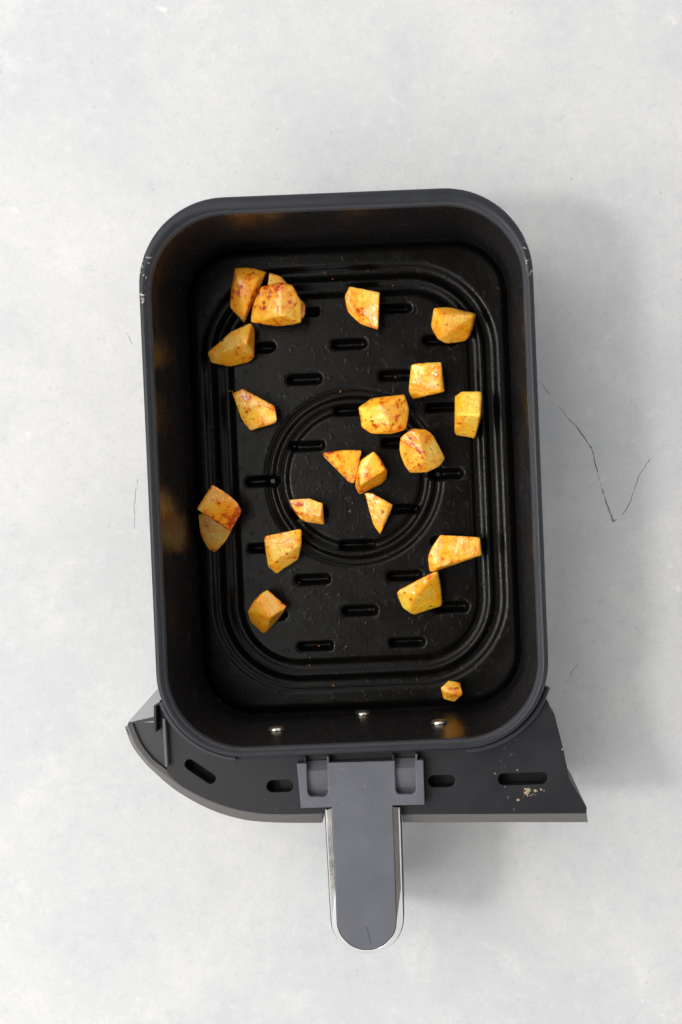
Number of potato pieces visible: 22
